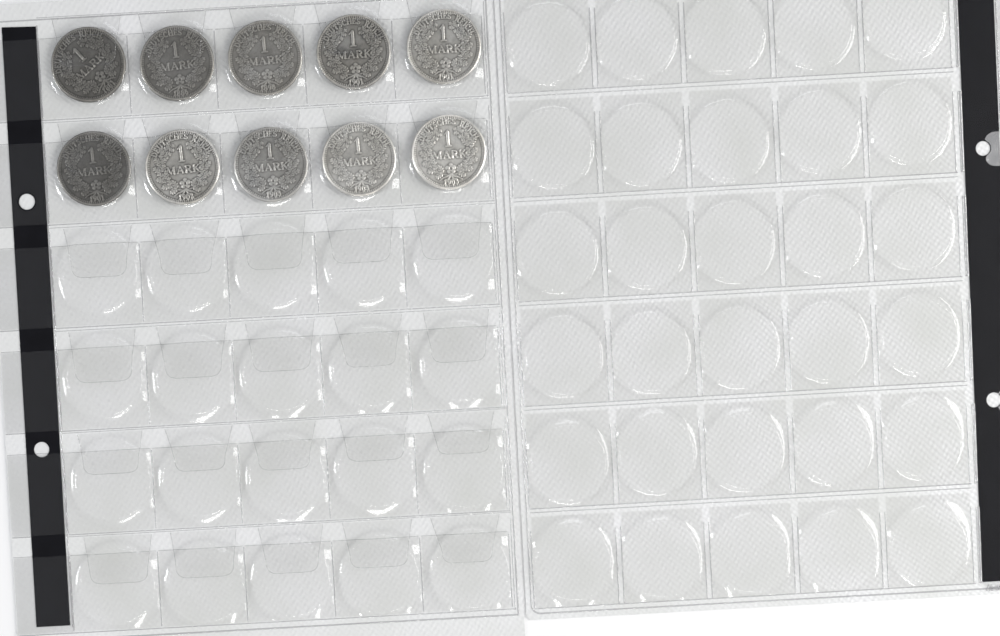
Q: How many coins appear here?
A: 10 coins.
